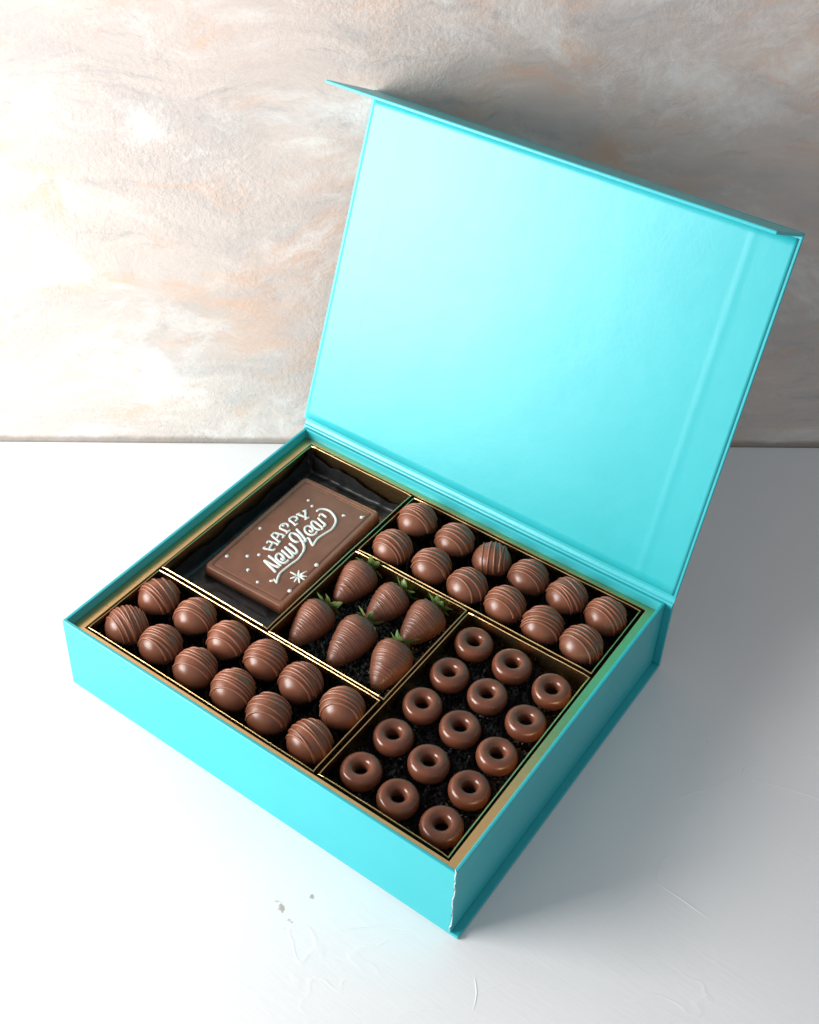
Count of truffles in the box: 24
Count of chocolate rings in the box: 15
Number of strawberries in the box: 6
